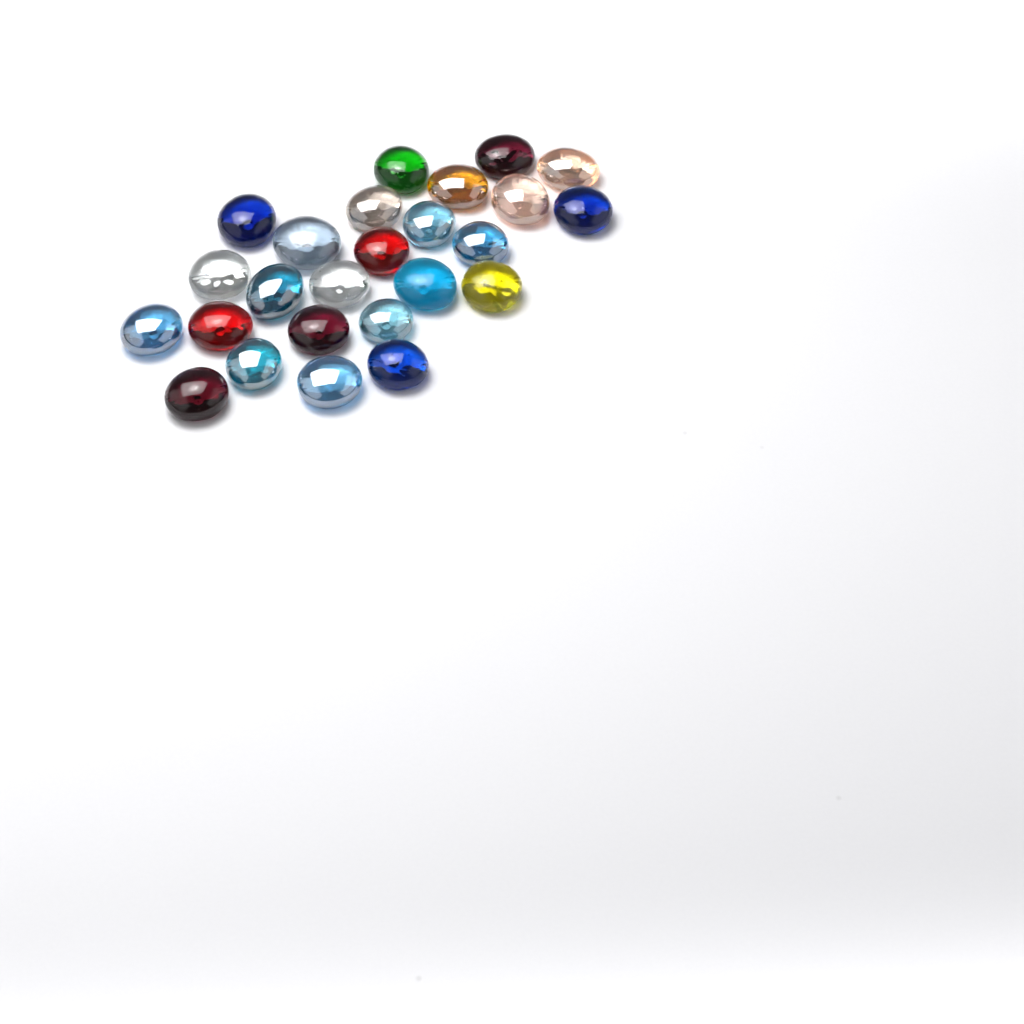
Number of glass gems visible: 25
